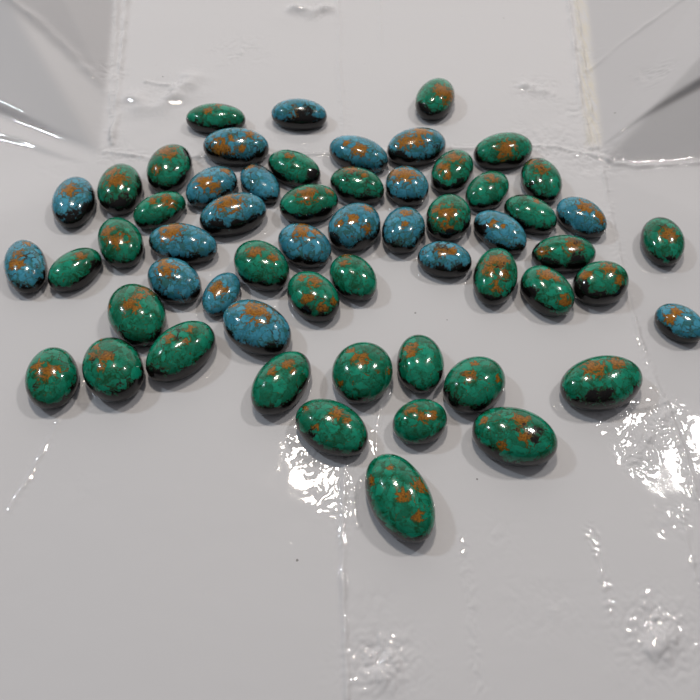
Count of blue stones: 21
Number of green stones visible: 37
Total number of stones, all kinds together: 58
